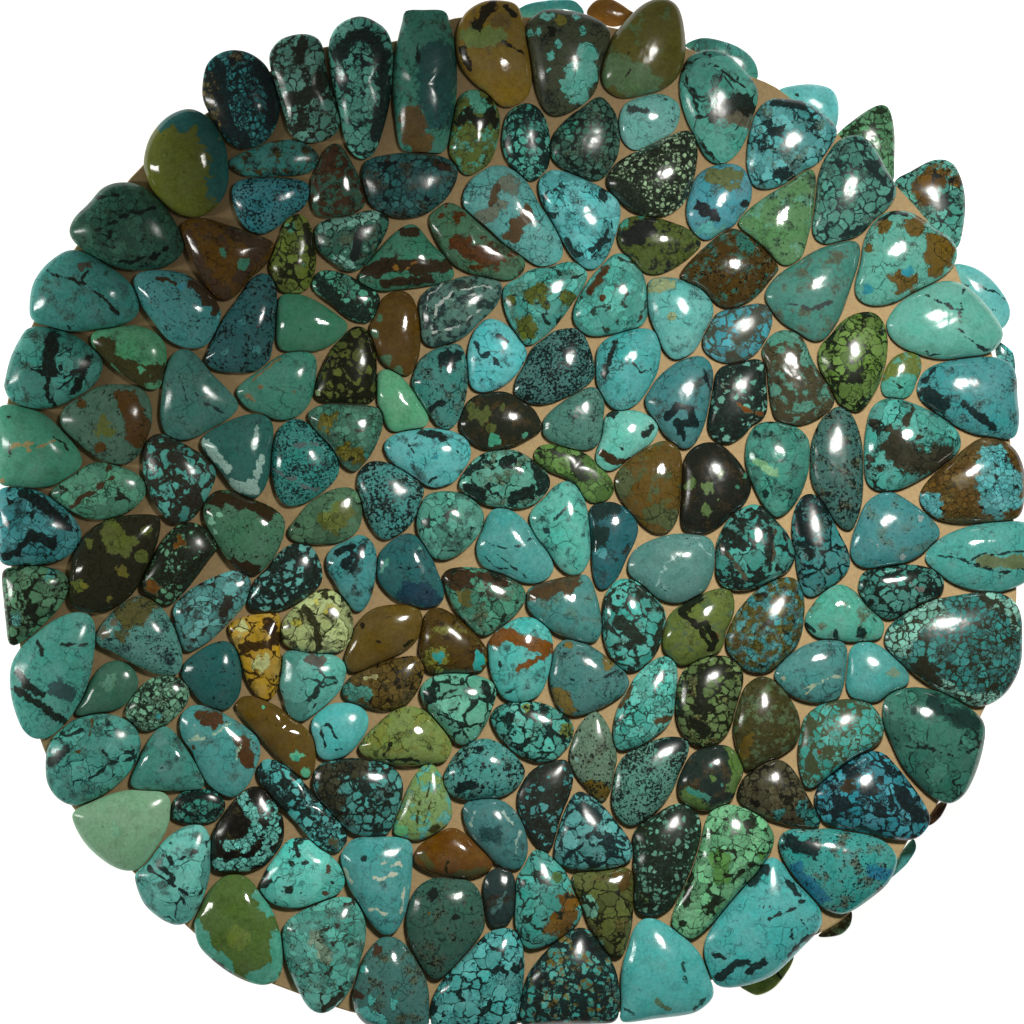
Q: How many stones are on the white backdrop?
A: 182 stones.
